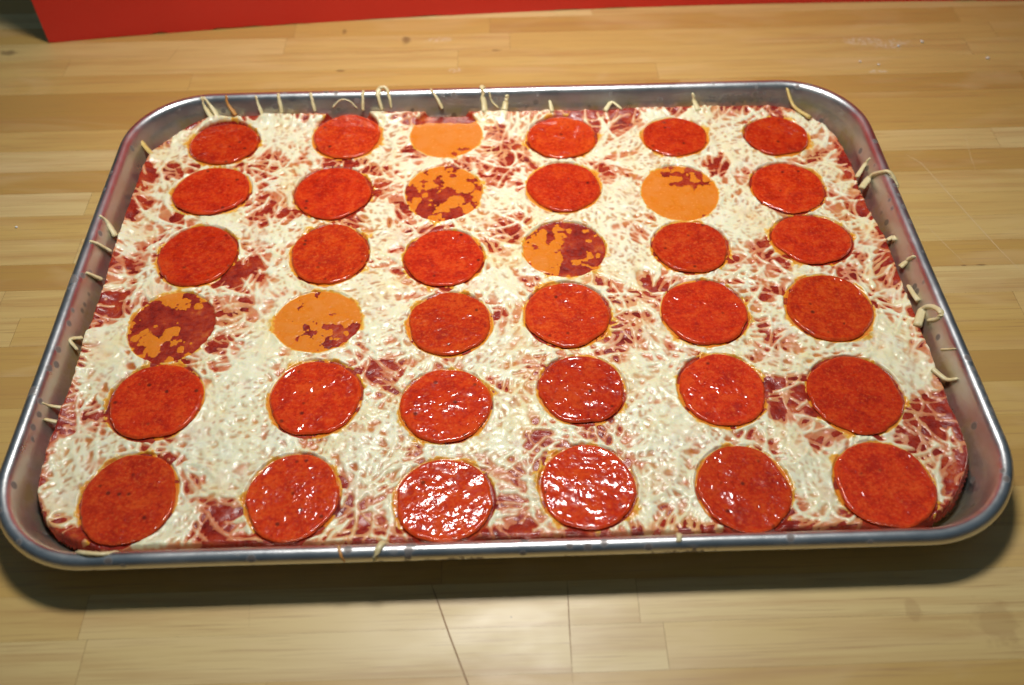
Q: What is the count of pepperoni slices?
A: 30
